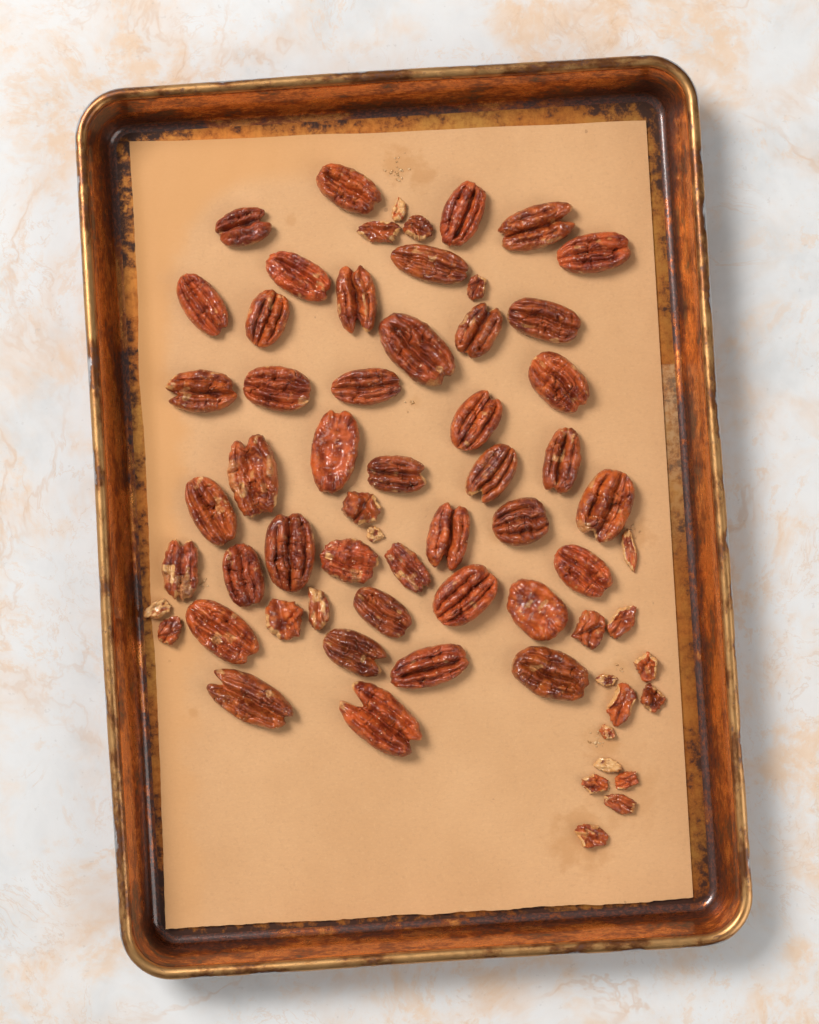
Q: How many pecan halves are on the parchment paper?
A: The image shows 42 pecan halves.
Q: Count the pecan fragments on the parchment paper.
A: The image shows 23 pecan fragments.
